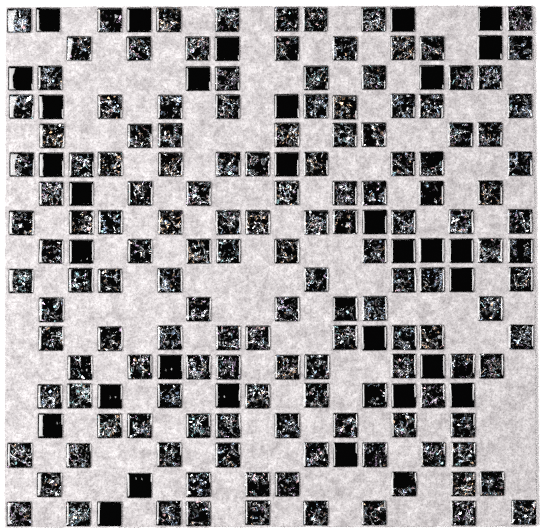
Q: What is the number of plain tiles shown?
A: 31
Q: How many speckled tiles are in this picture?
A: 147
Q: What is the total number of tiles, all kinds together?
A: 178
